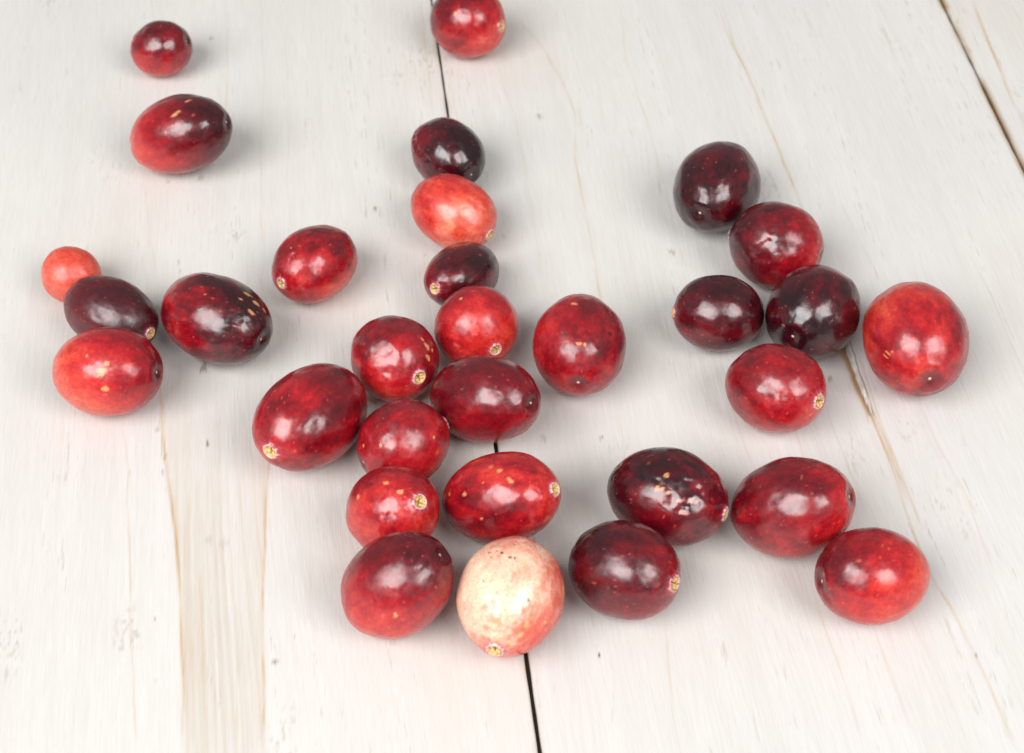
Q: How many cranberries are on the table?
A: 31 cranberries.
